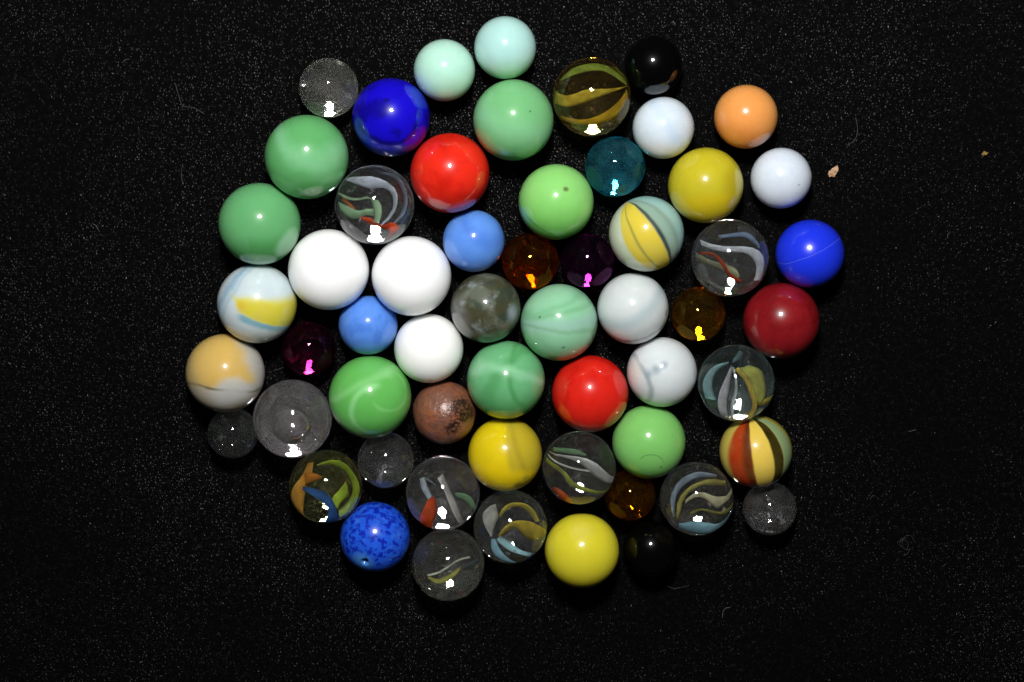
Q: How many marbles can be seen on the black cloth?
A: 58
